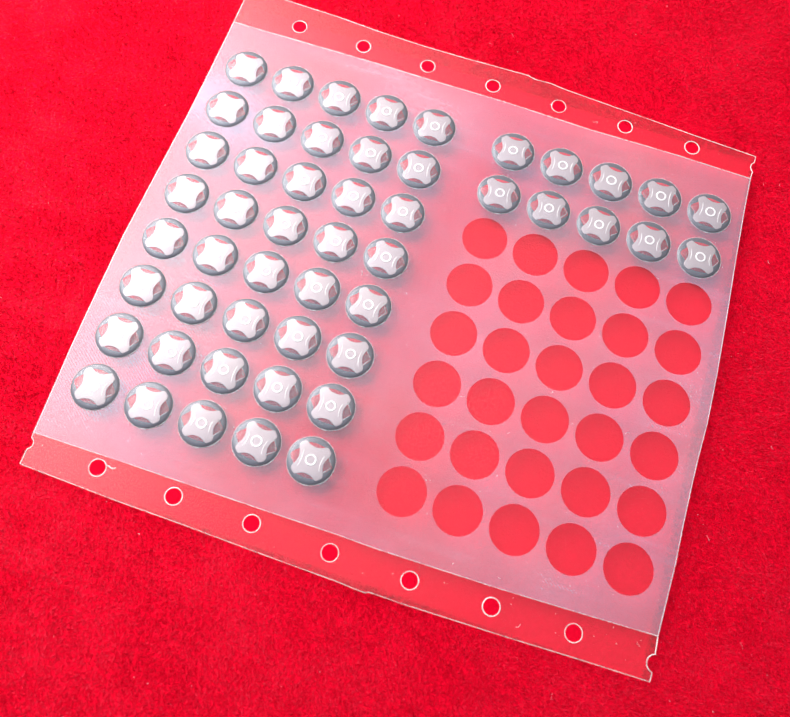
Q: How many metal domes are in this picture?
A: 50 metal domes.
